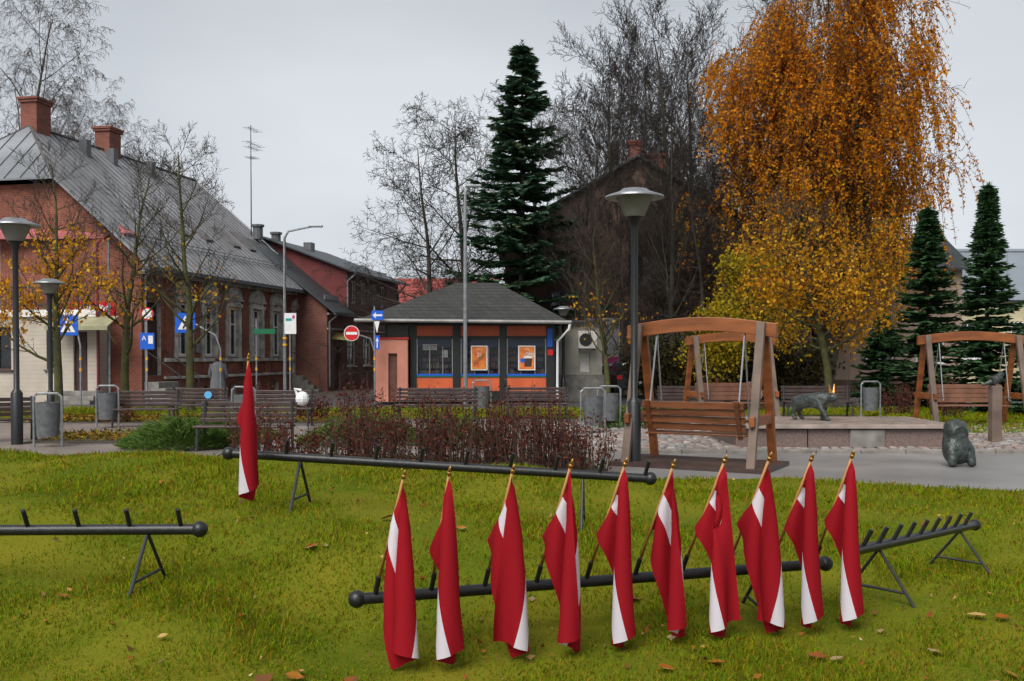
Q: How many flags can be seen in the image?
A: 11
